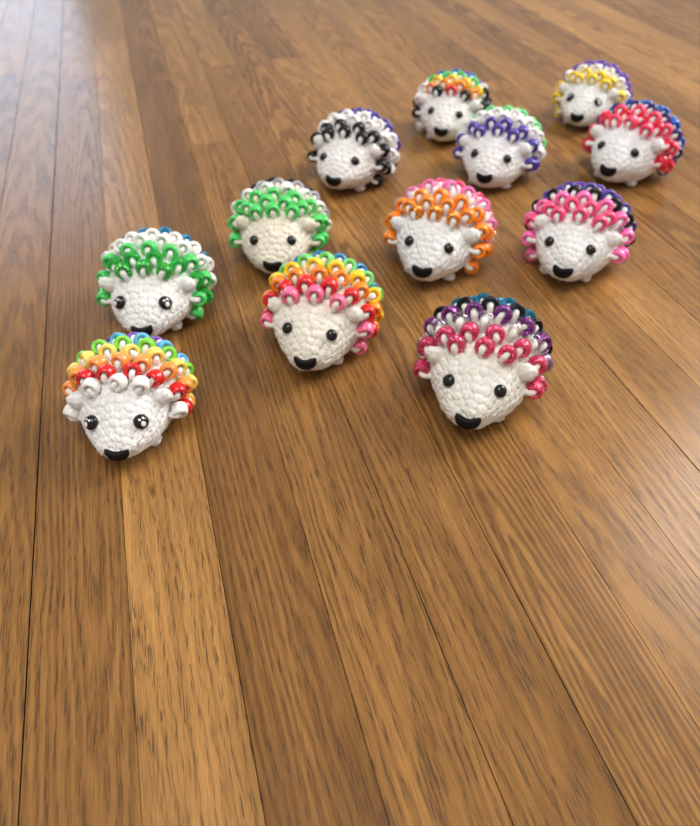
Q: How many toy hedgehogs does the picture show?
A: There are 12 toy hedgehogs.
